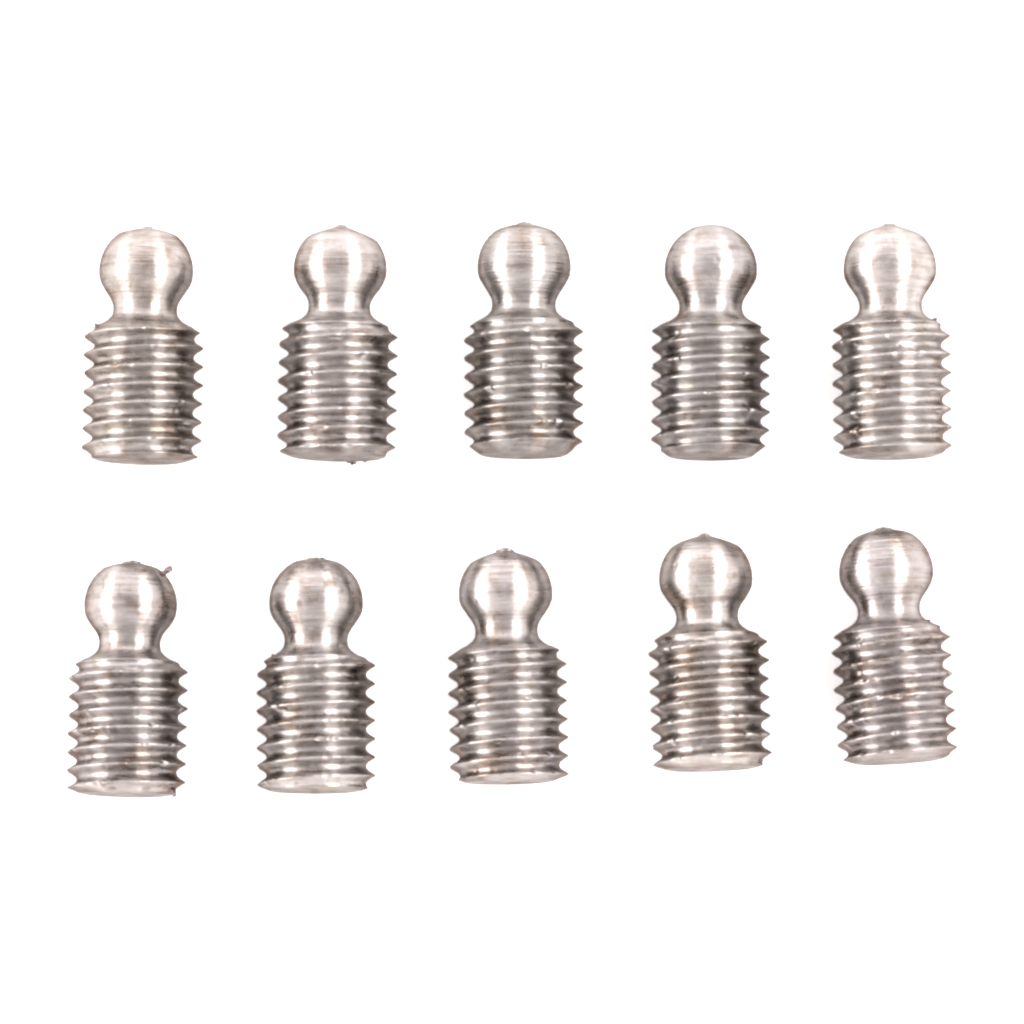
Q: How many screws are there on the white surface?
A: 10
